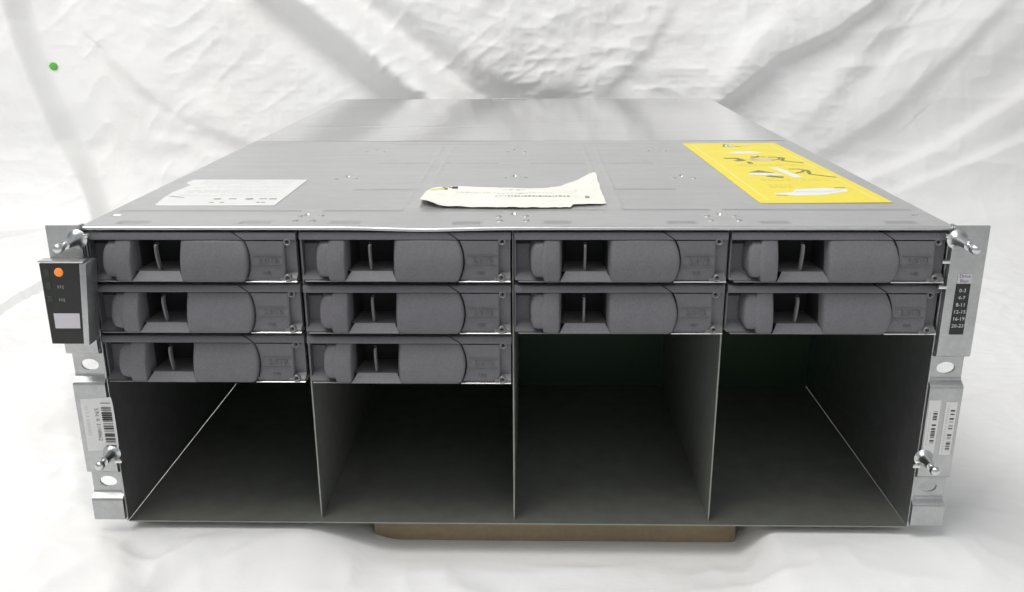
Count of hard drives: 10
